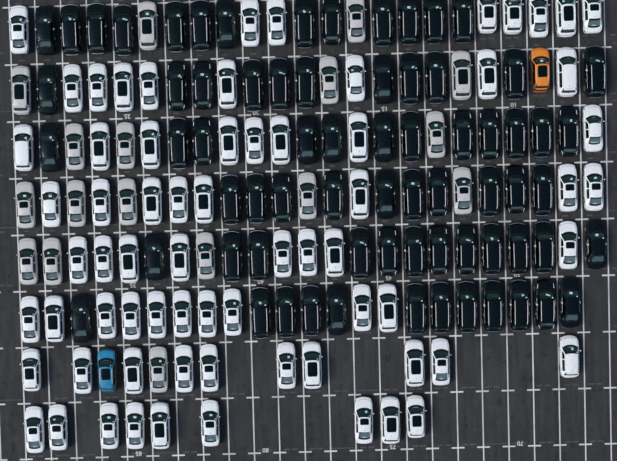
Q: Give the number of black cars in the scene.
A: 70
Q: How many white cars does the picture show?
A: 69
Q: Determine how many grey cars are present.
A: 17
